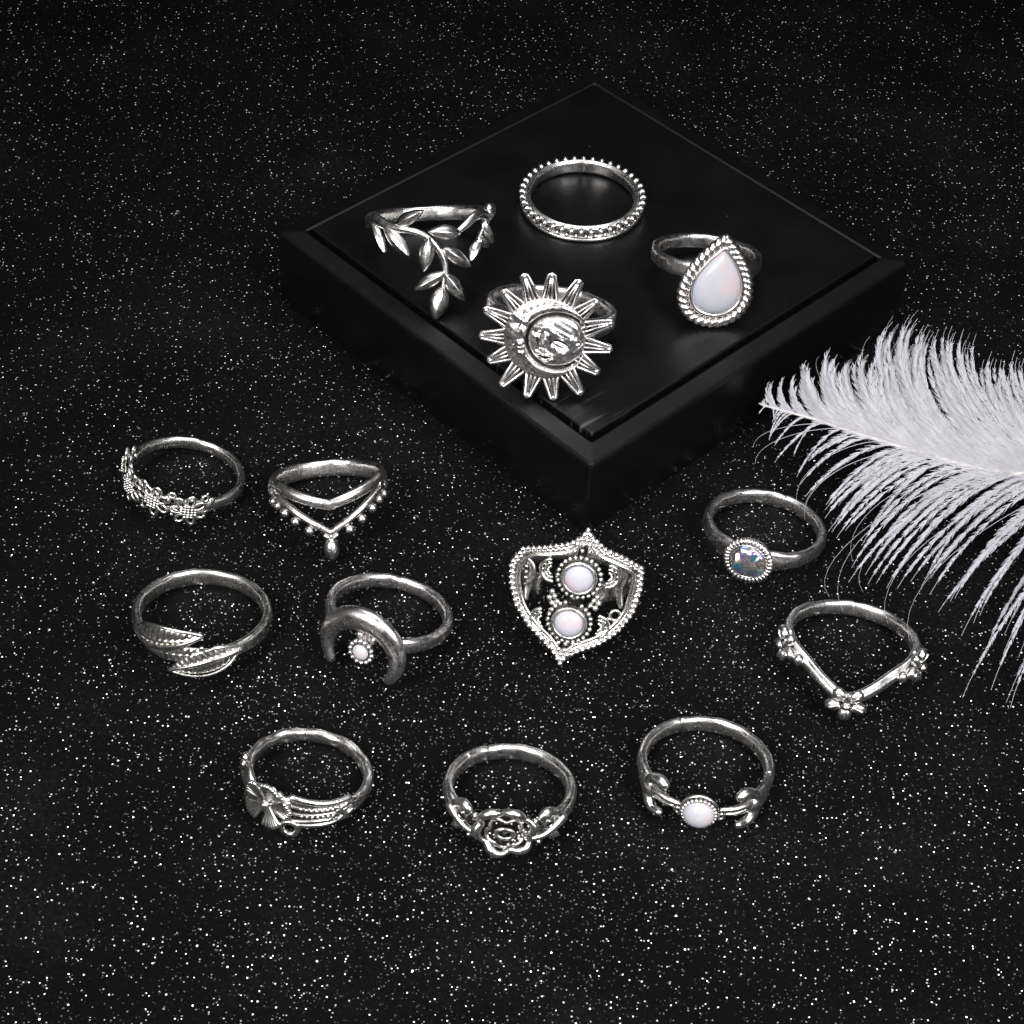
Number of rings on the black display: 14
